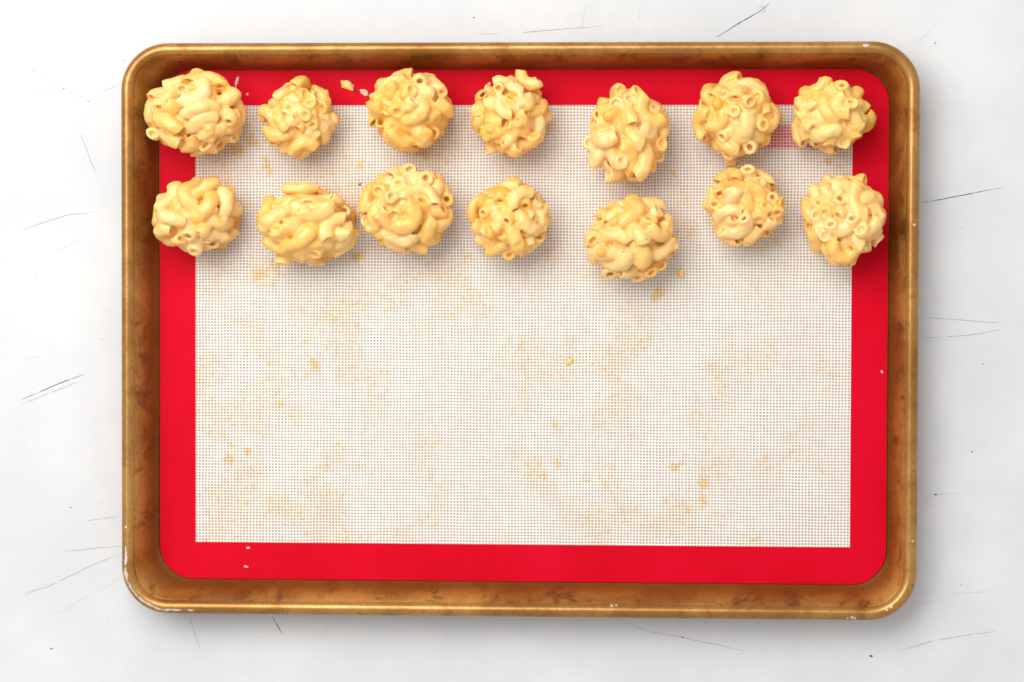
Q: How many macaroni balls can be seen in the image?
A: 14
